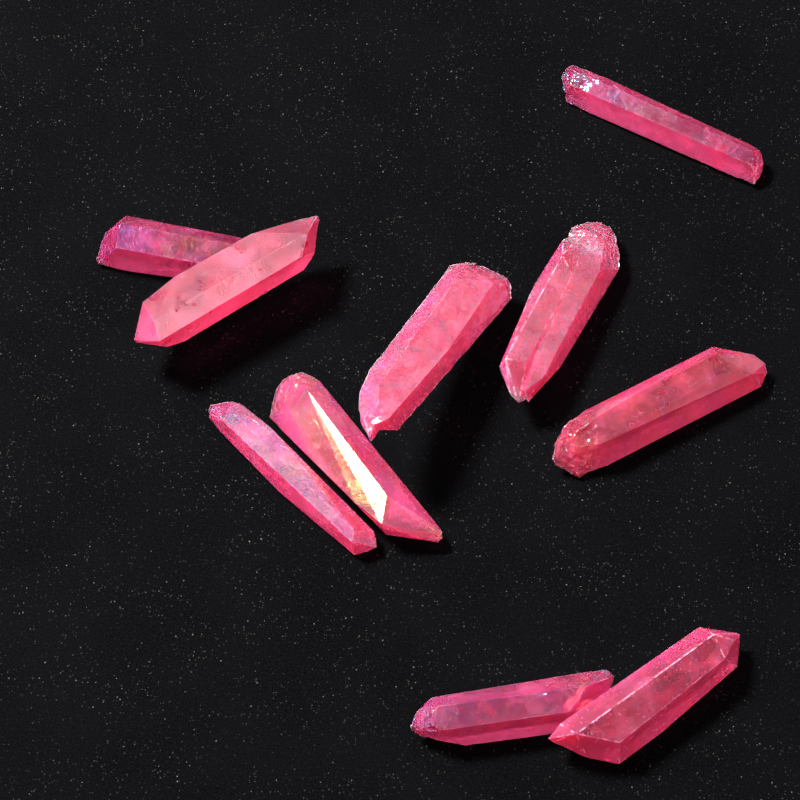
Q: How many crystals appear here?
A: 10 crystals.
